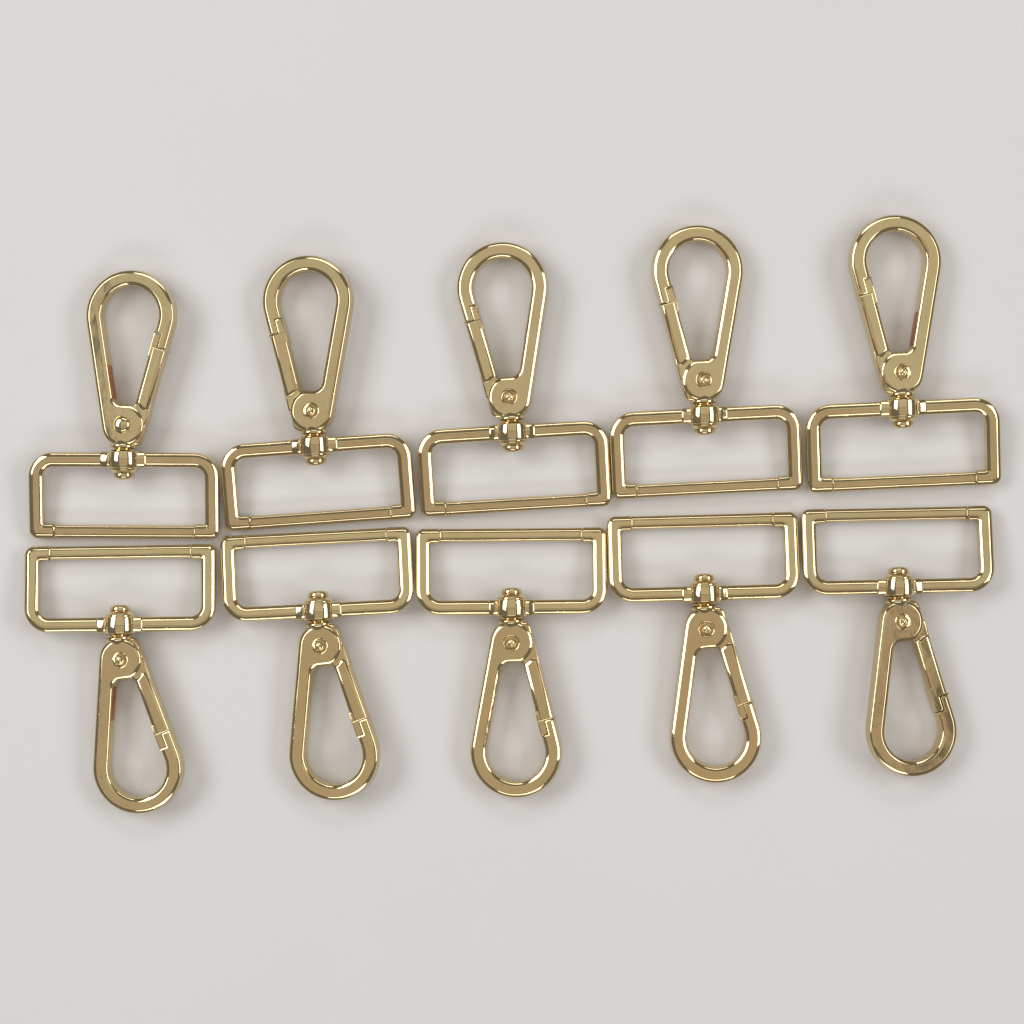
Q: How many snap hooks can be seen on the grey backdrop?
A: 10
